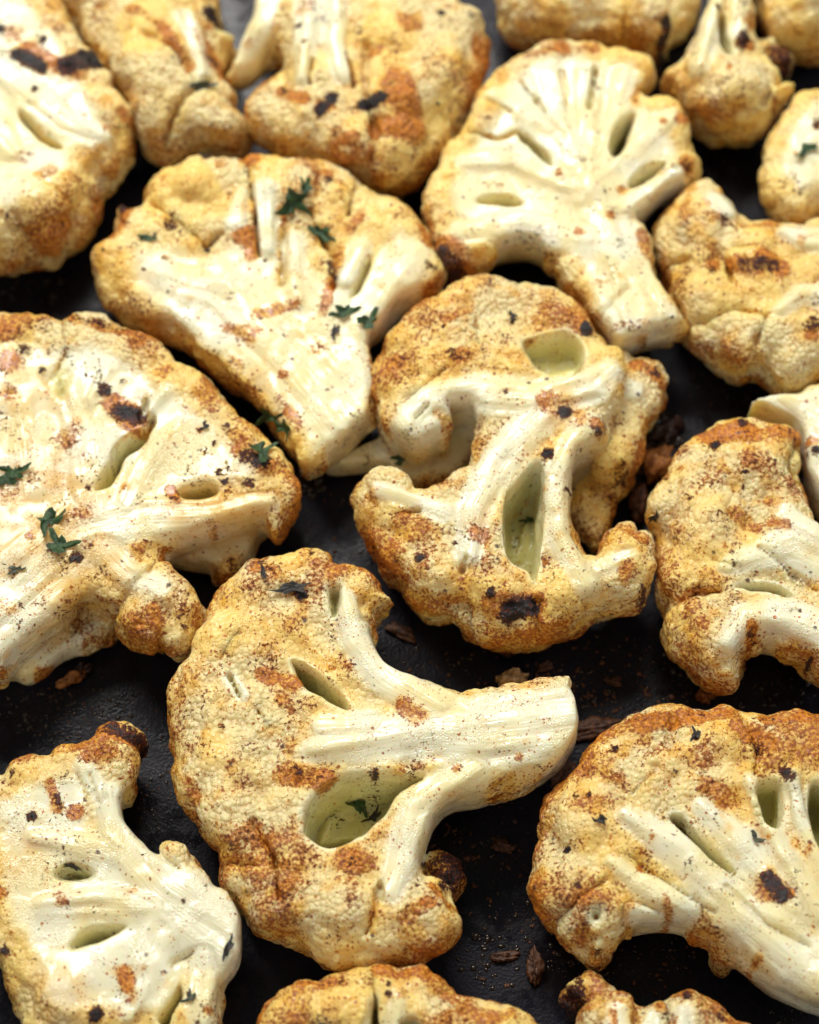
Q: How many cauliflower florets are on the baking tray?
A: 19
